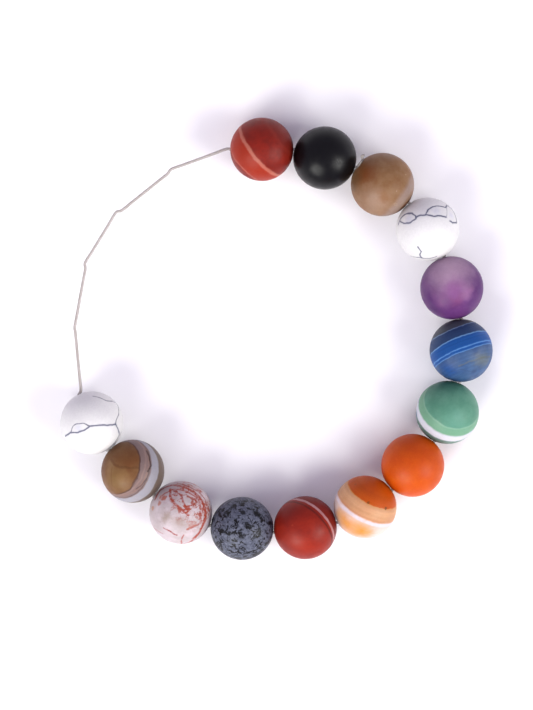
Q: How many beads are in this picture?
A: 14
